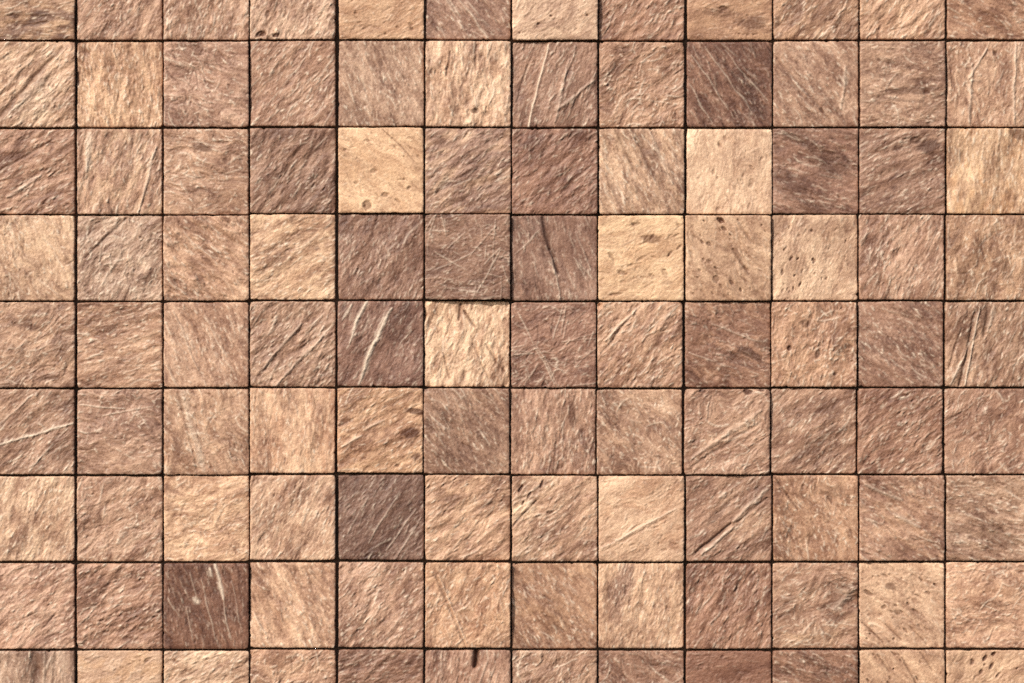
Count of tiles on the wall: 108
